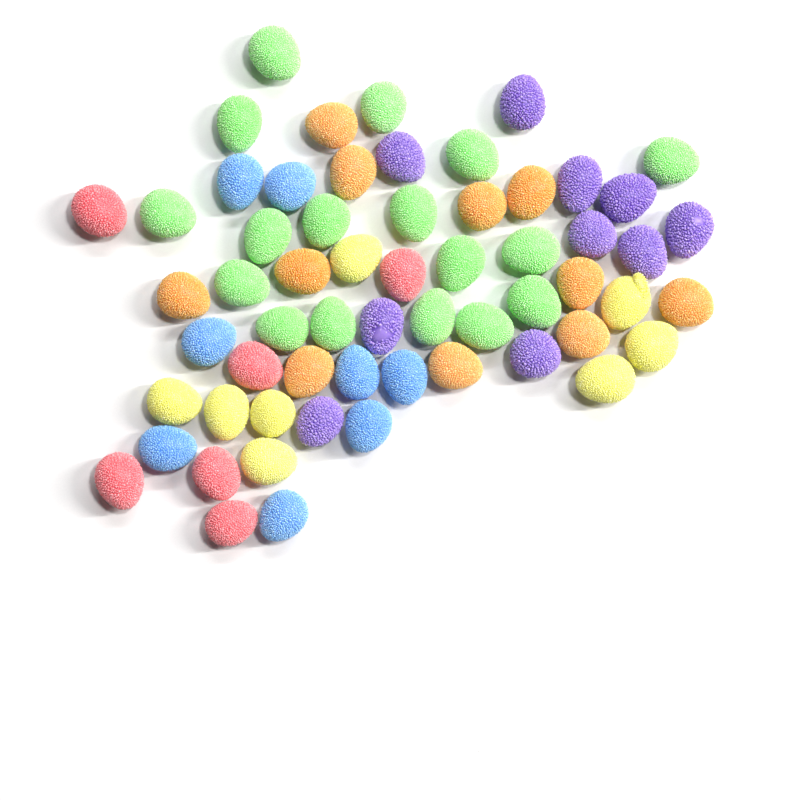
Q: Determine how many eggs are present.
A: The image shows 60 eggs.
